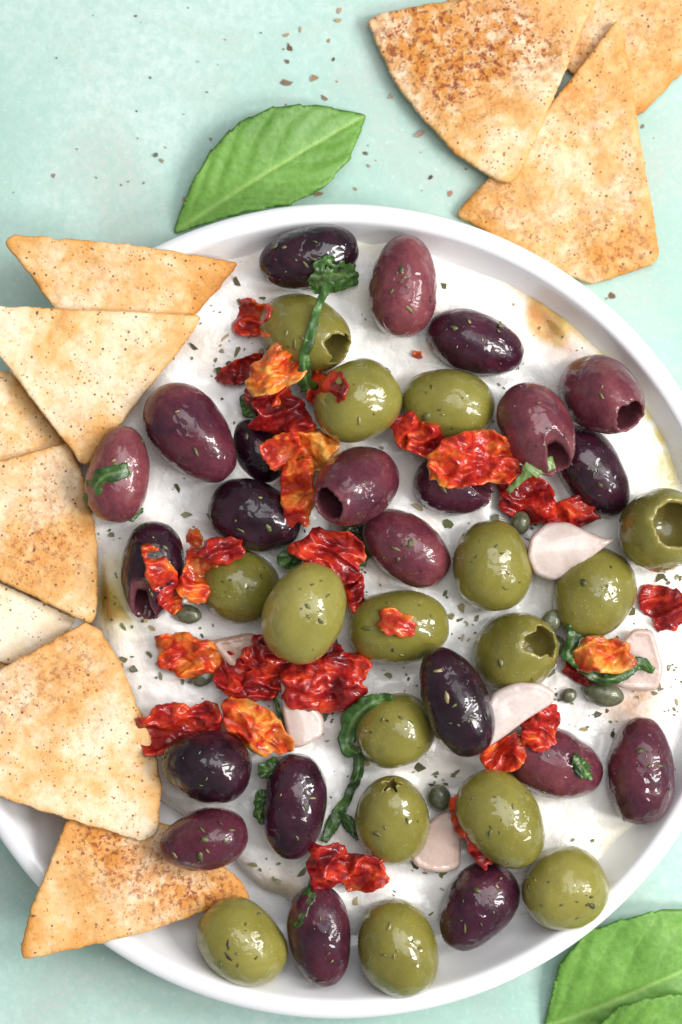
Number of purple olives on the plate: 22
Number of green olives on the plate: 16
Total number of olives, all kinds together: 38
